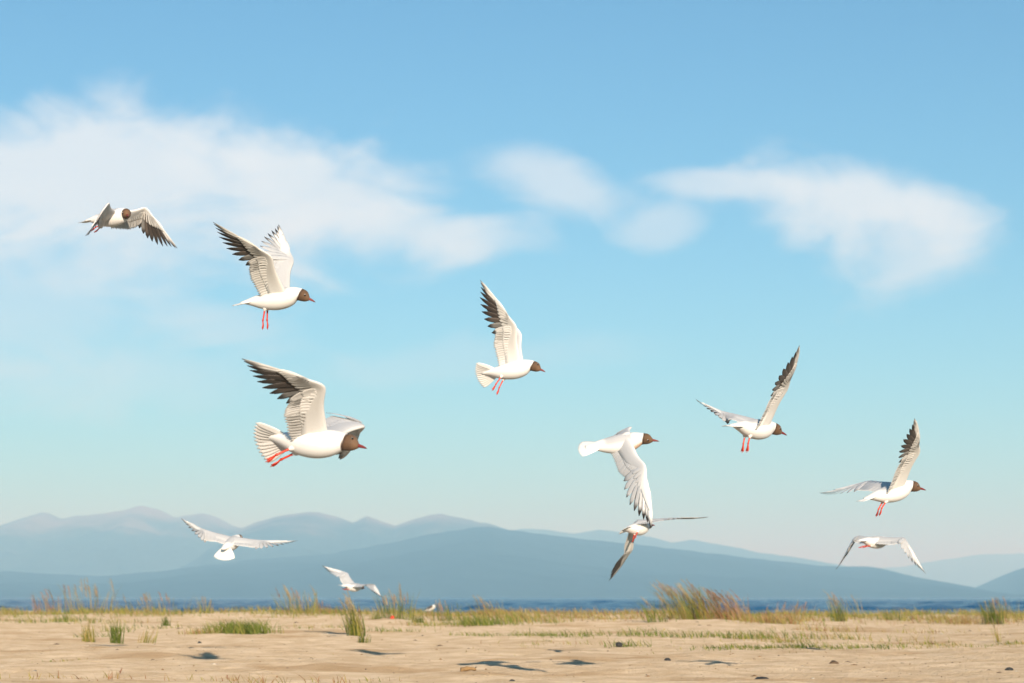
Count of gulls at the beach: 12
